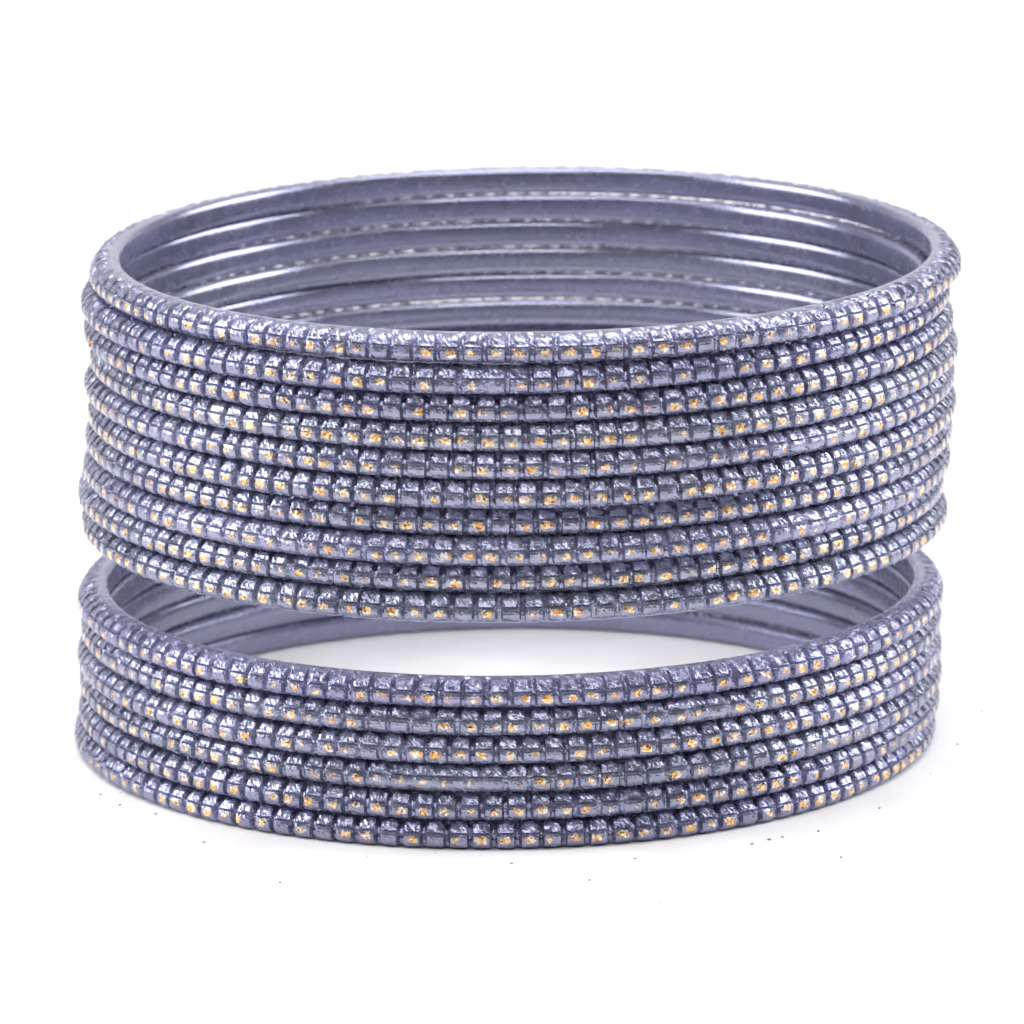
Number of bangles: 16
